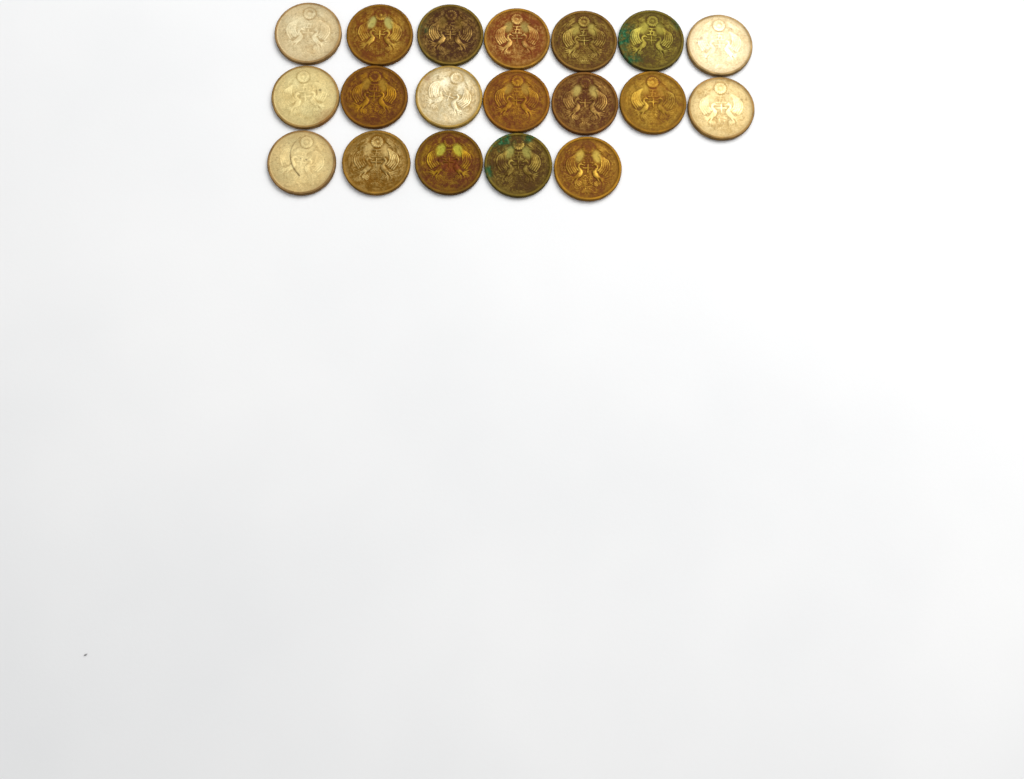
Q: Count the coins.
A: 19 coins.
